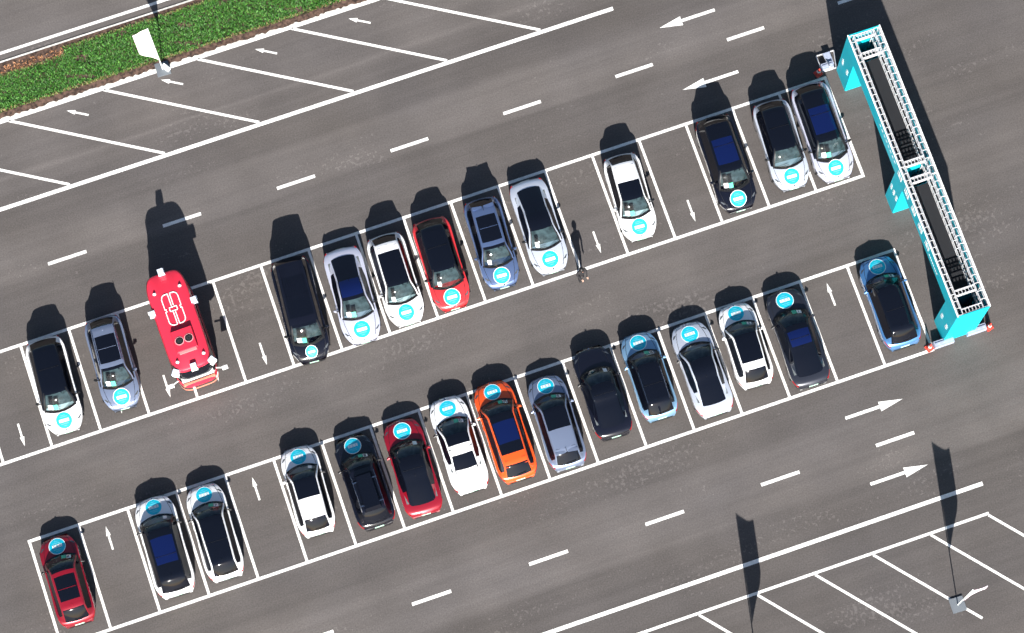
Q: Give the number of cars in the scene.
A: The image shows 27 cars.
